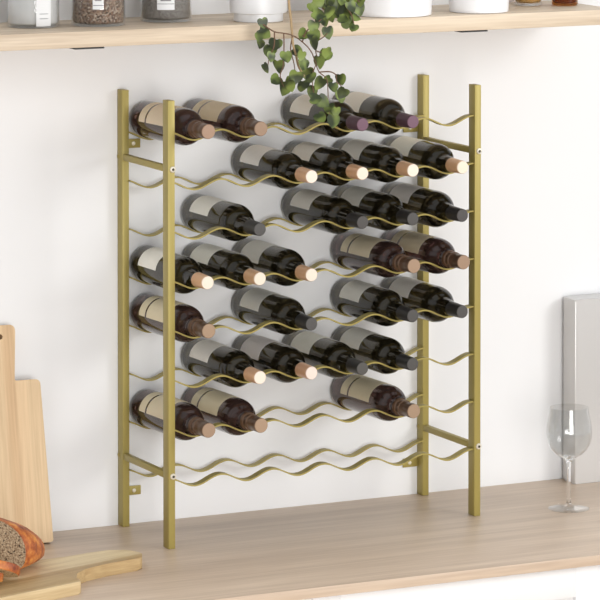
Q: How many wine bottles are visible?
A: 28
